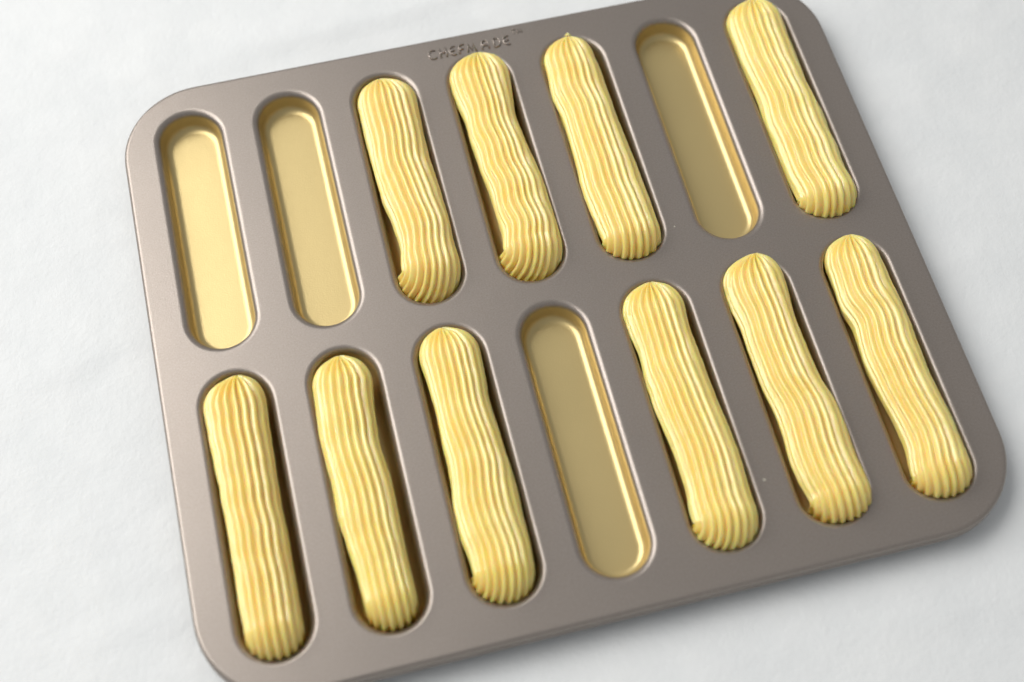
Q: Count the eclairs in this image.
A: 10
